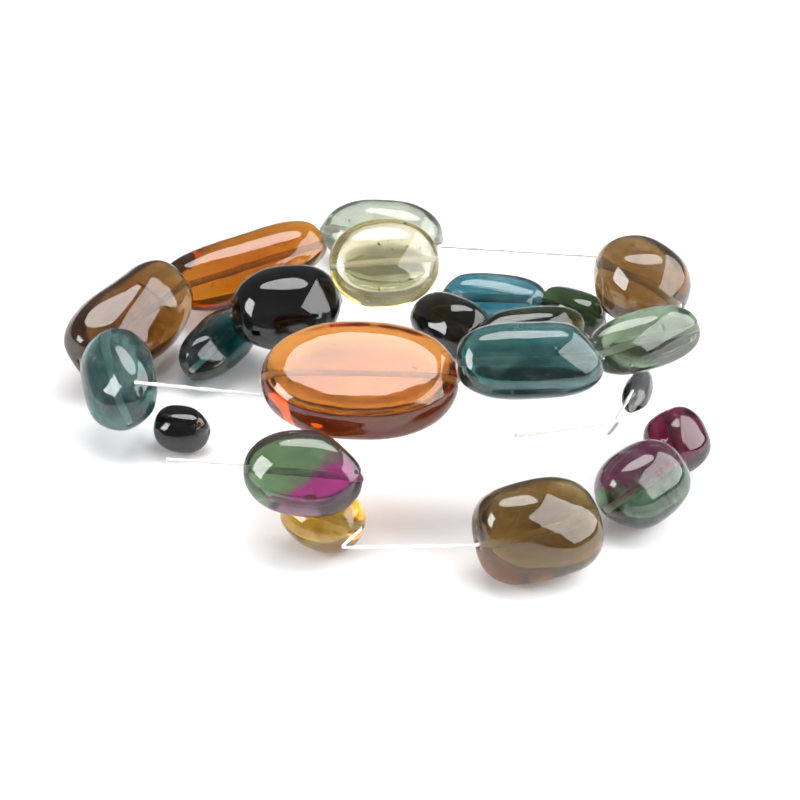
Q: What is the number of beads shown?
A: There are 22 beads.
